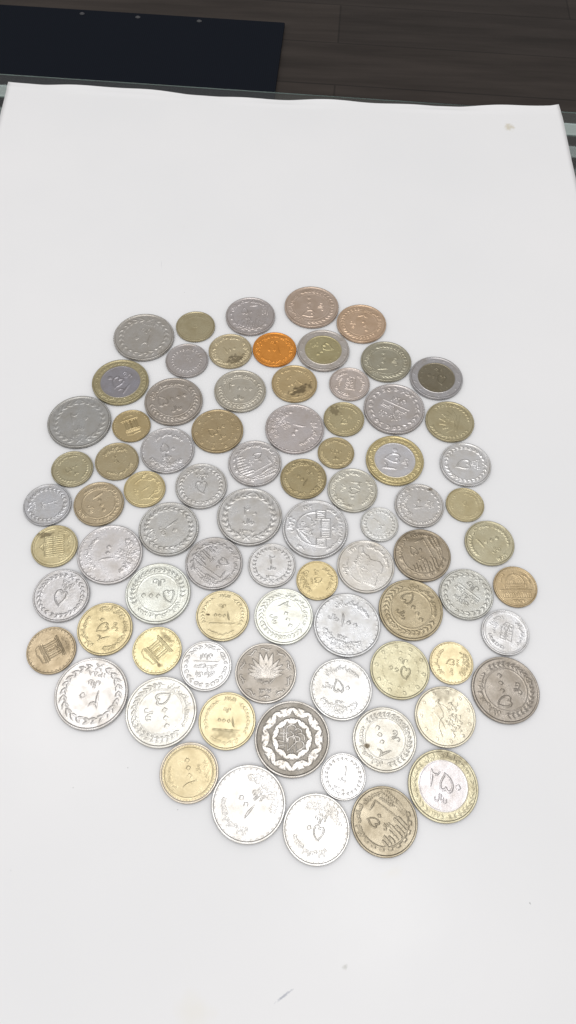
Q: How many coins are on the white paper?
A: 80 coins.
